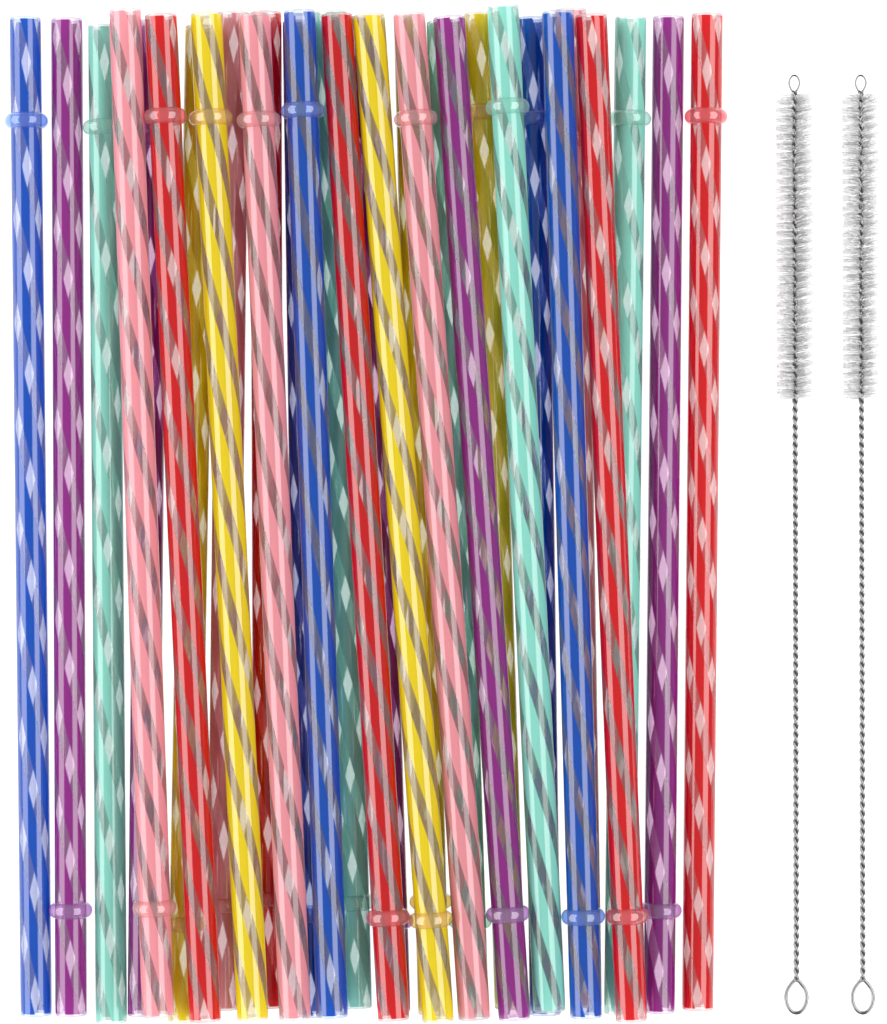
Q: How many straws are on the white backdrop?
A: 30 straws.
